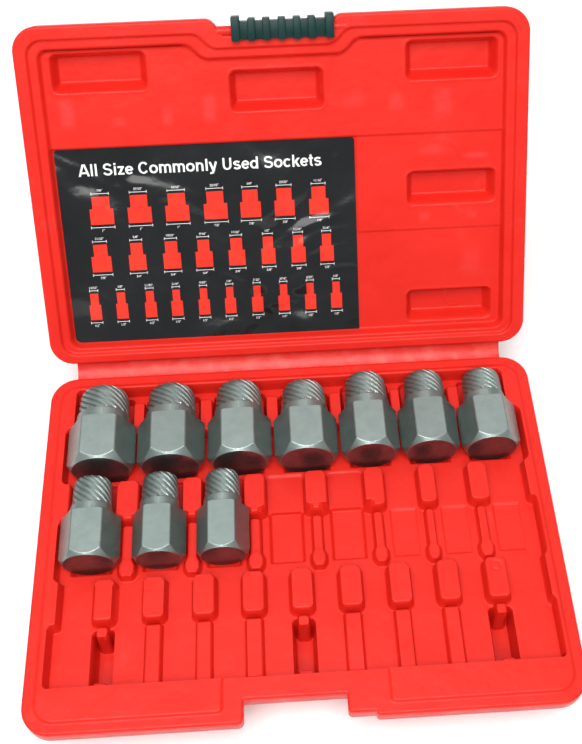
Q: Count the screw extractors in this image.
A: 10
